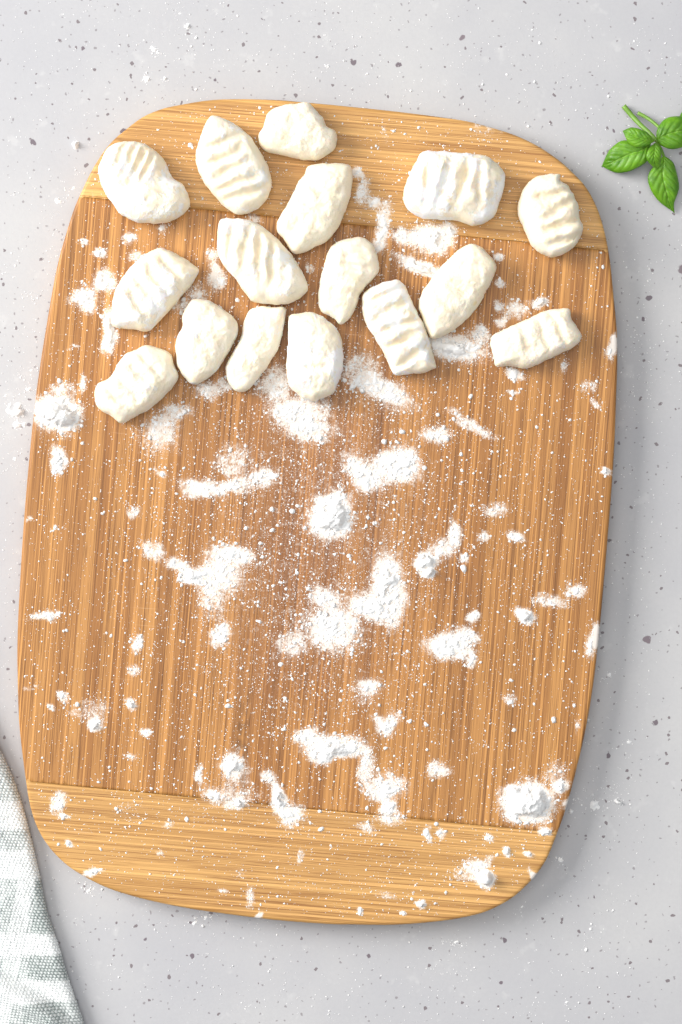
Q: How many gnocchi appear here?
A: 16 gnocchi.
